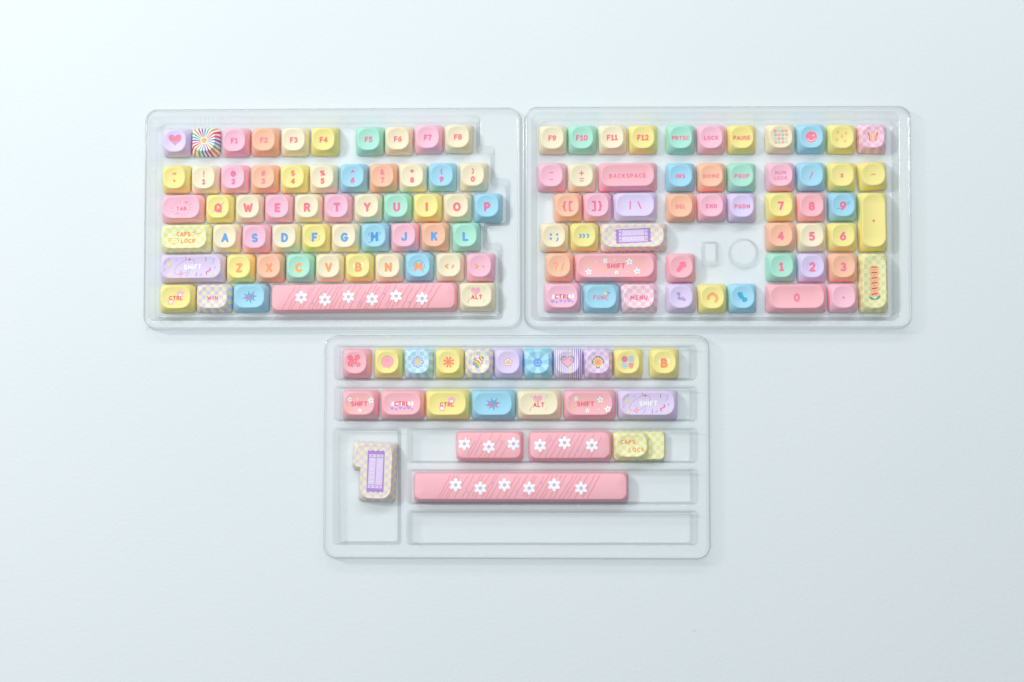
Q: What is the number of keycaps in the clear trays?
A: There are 132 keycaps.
